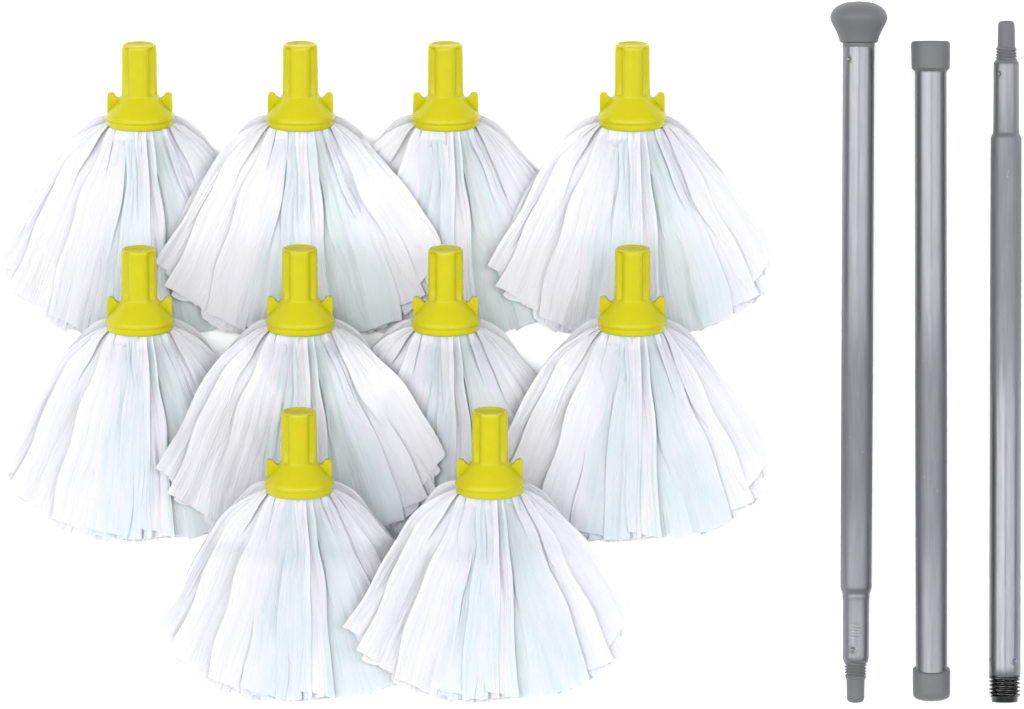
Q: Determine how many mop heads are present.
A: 10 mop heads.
